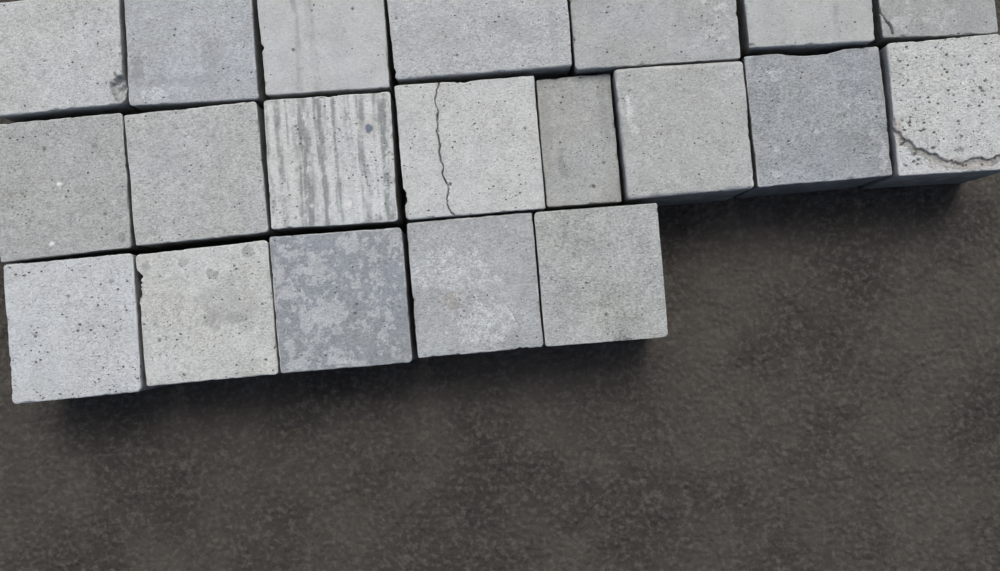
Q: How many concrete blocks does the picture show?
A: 20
